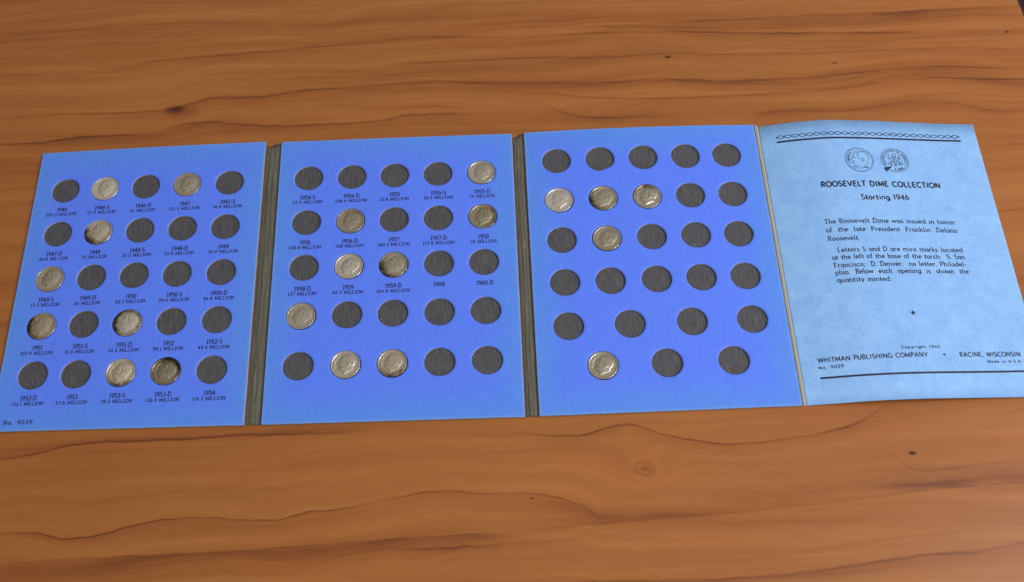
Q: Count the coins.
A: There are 21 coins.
